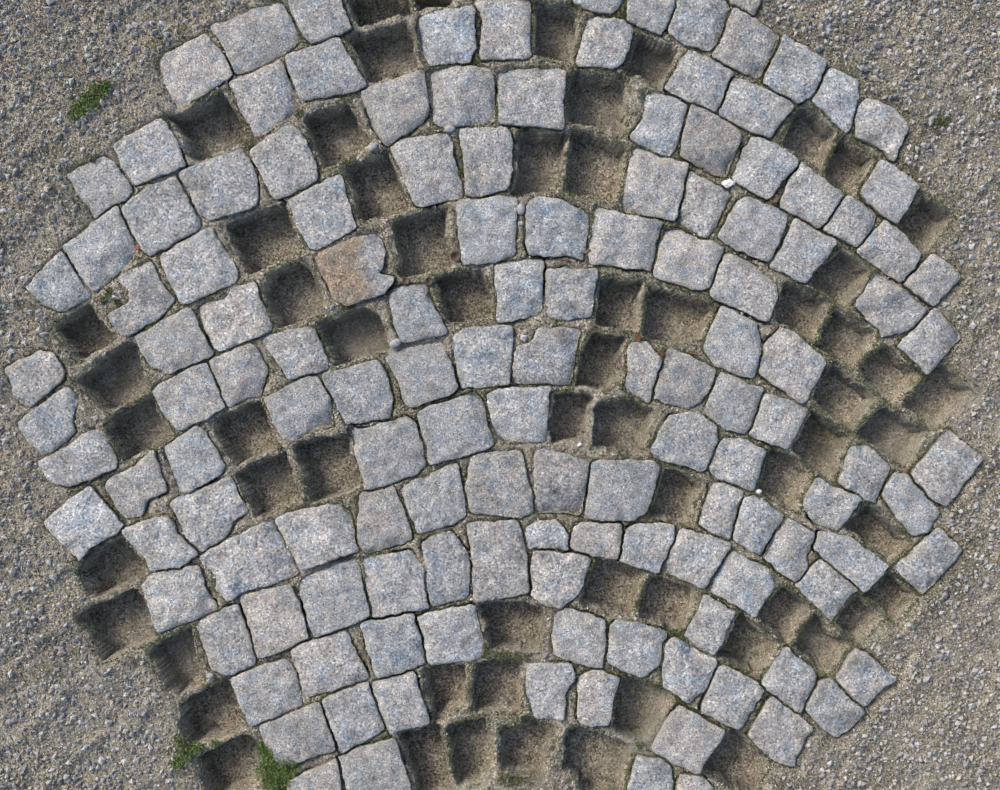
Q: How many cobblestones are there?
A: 138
